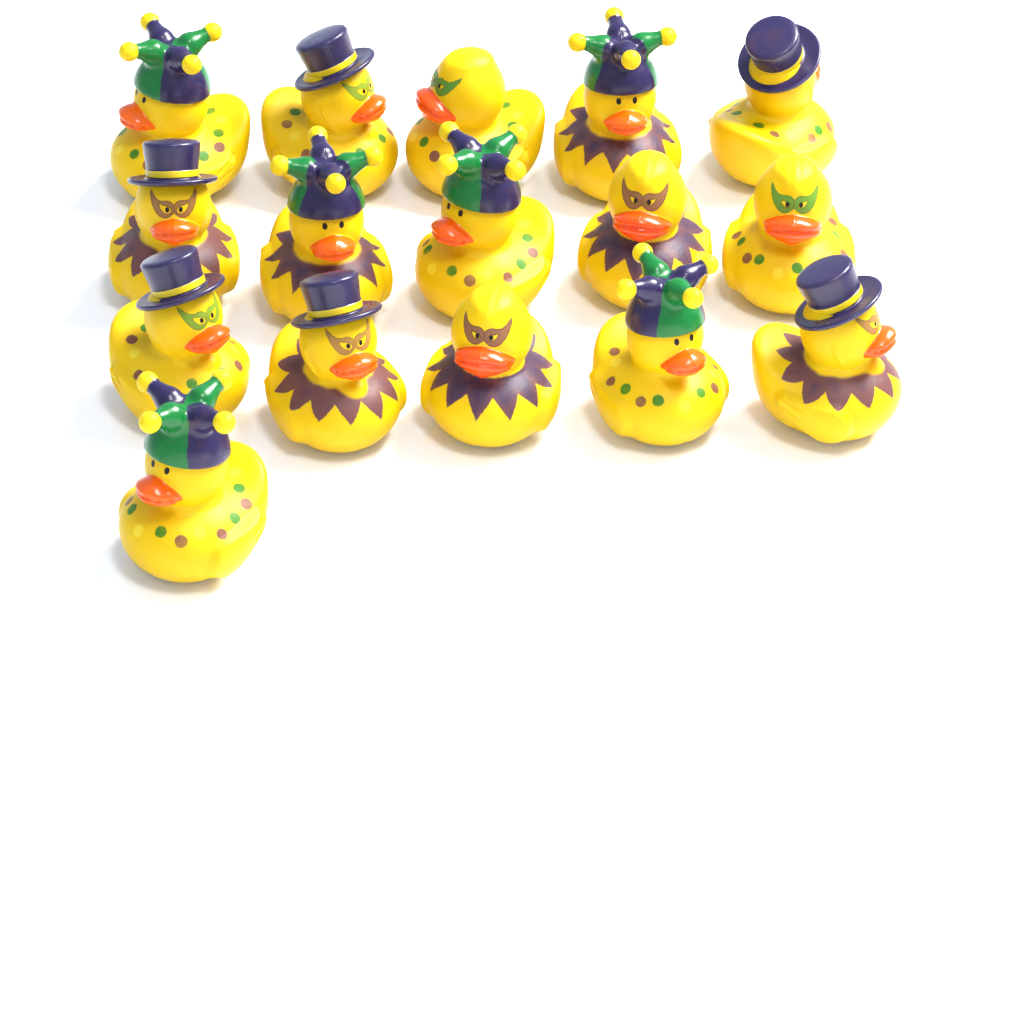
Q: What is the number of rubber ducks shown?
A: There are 16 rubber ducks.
